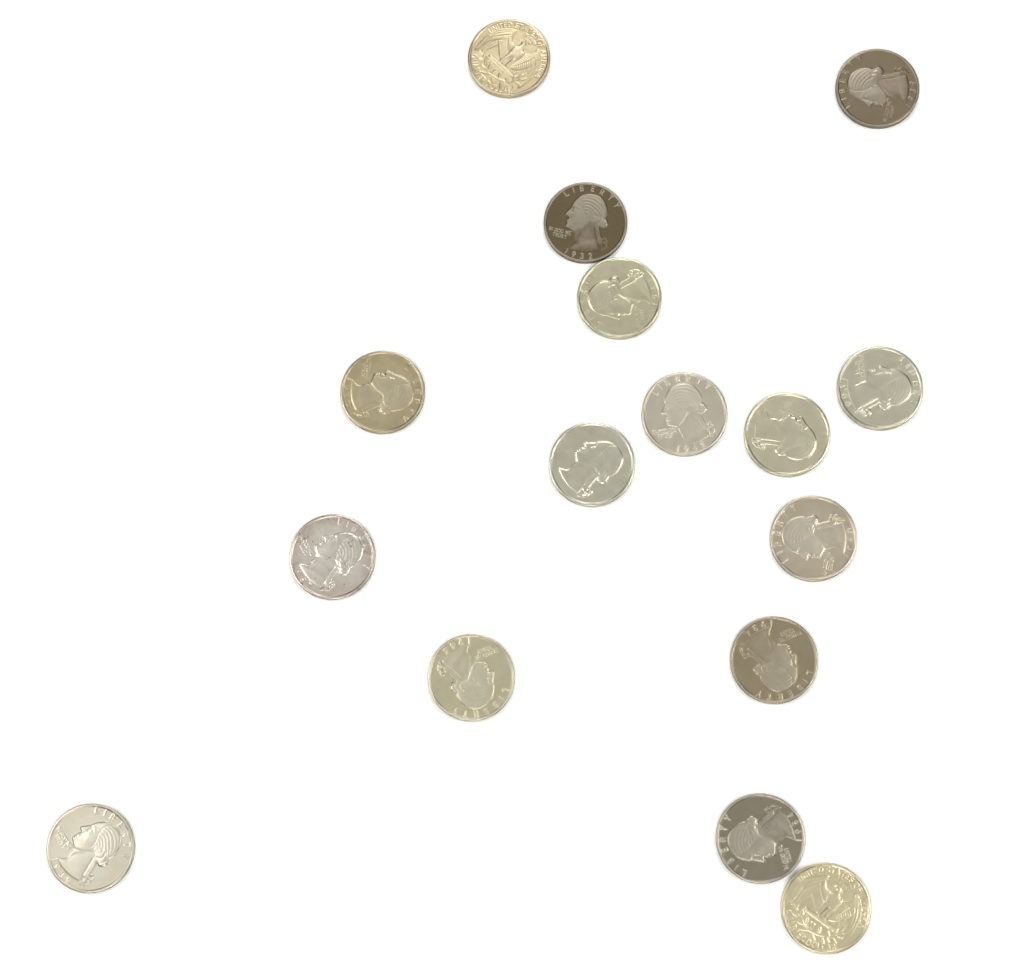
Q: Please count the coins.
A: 16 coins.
